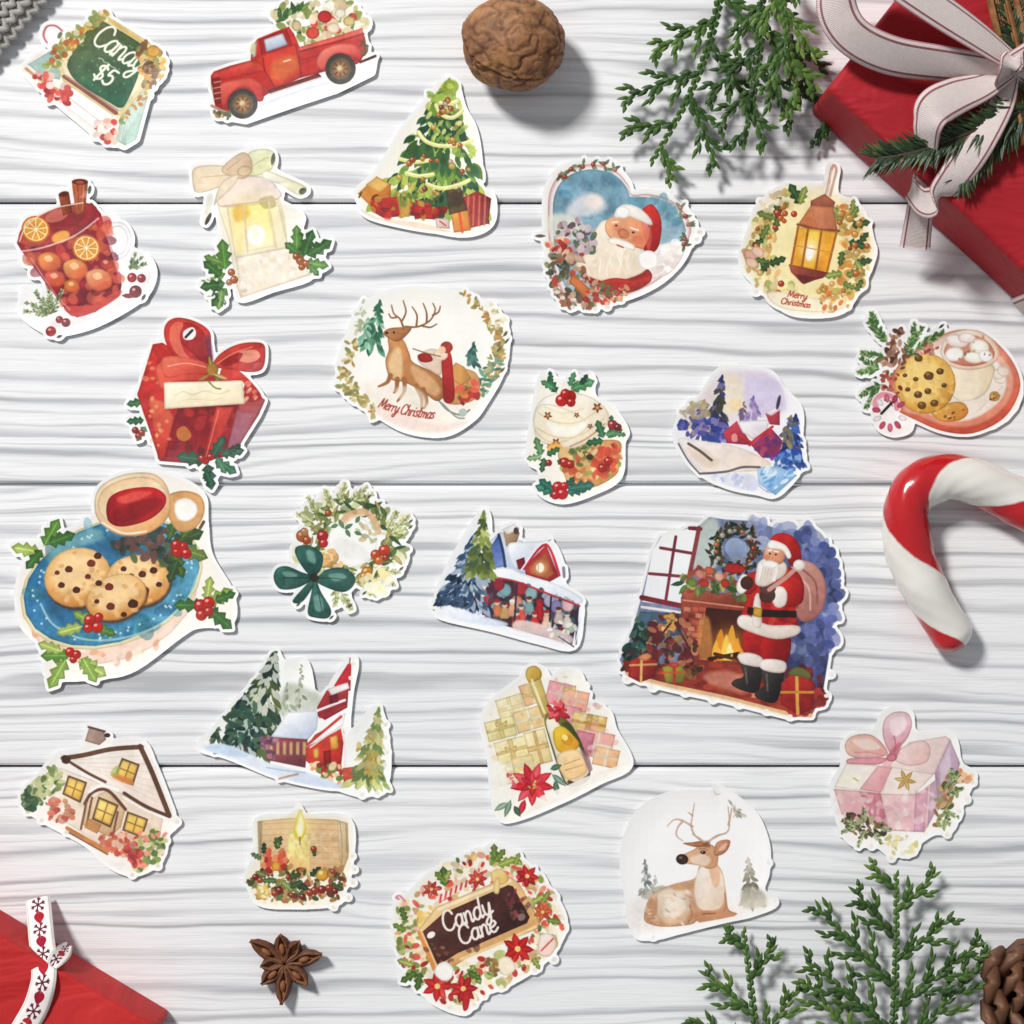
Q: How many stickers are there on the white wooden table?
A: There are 23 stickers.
